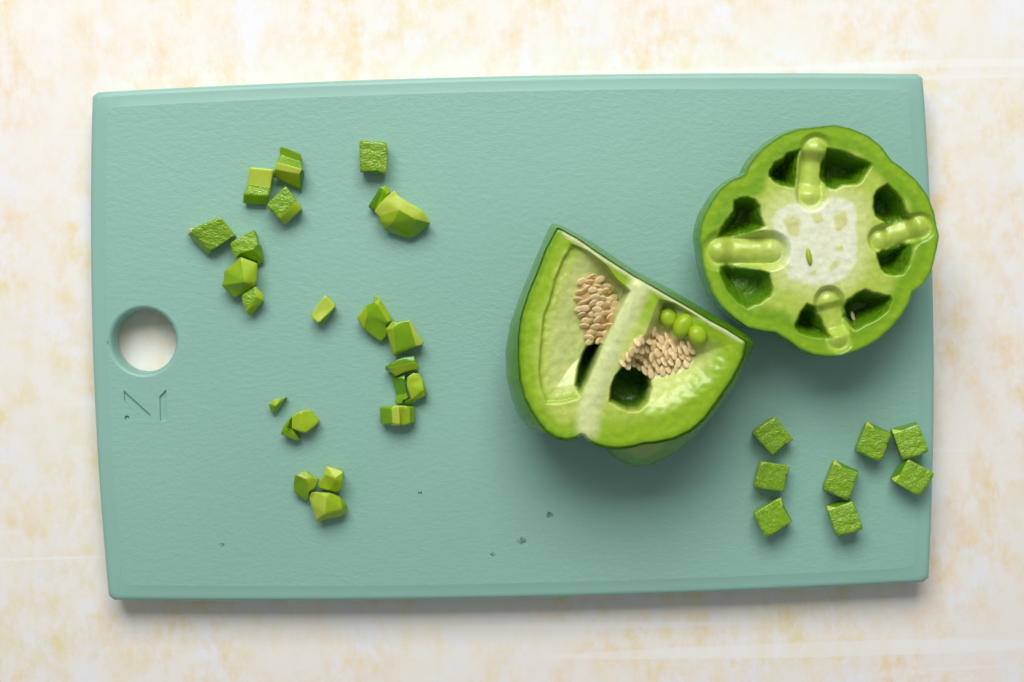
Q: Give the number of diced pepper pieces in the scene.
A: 30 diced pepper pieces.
